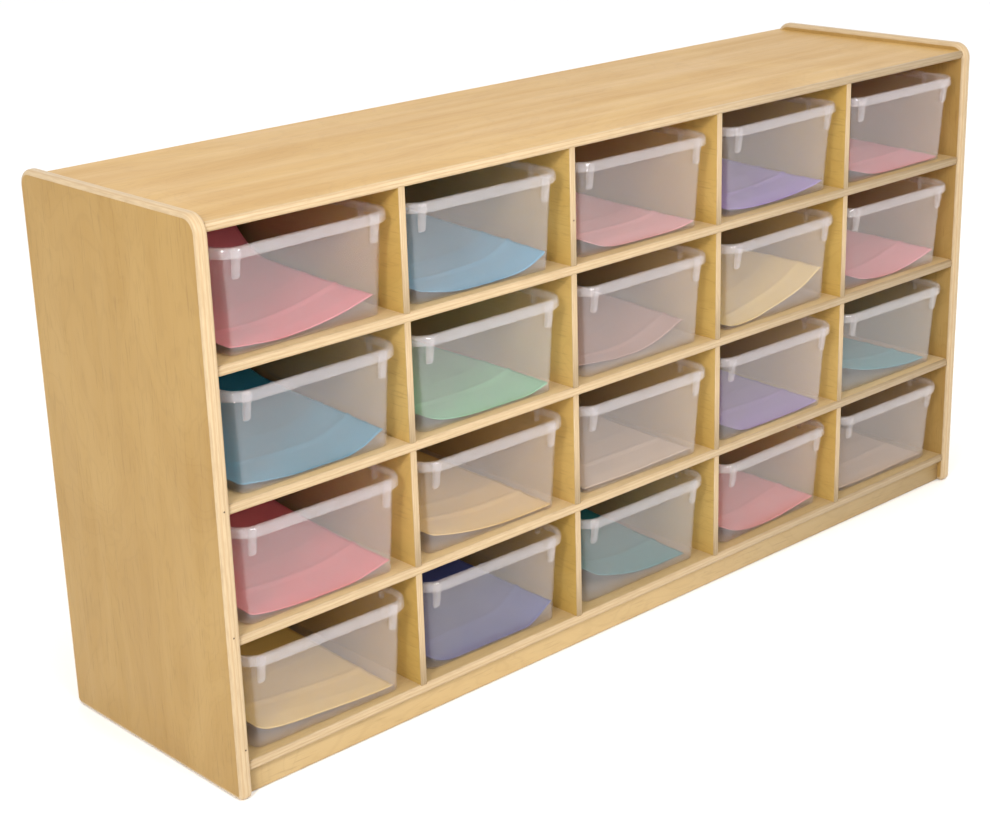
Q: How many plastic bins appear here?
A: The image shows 20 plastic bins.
